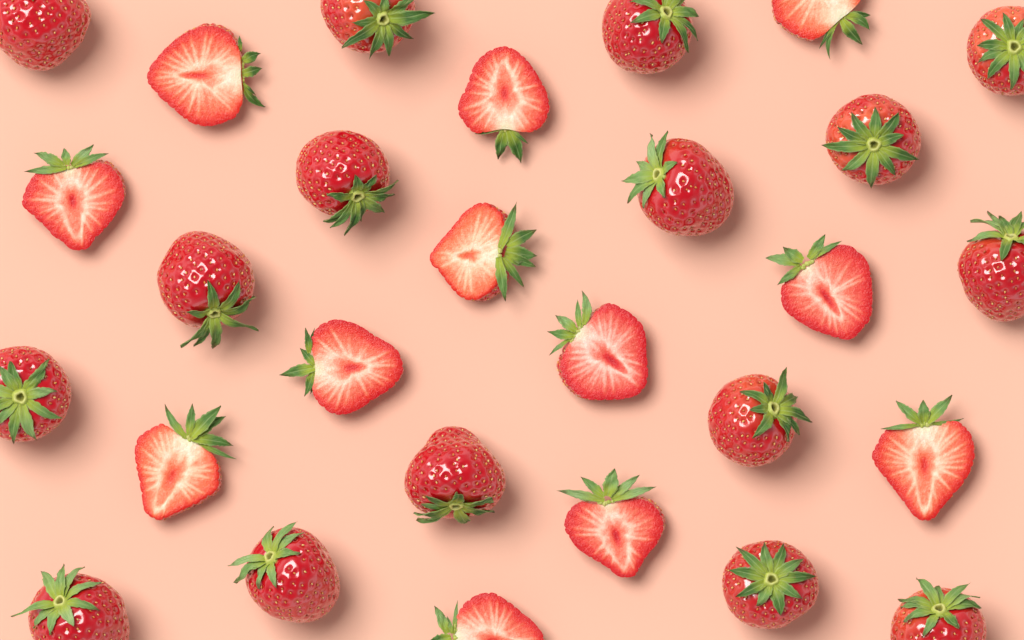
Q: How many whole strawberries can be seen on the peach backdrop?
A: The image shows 16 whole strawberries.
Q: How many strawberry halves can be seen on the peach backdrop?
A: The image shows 12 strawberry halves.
